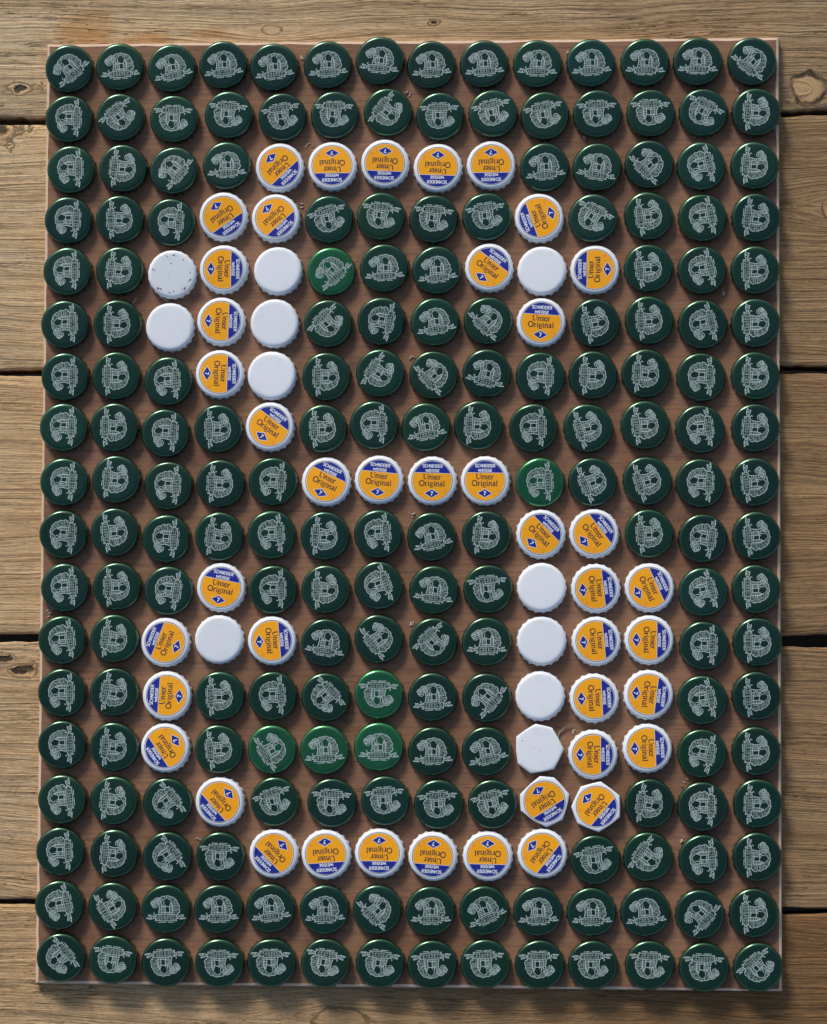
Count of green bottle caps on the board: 198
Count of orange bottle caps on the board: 43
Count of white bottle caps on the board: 11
